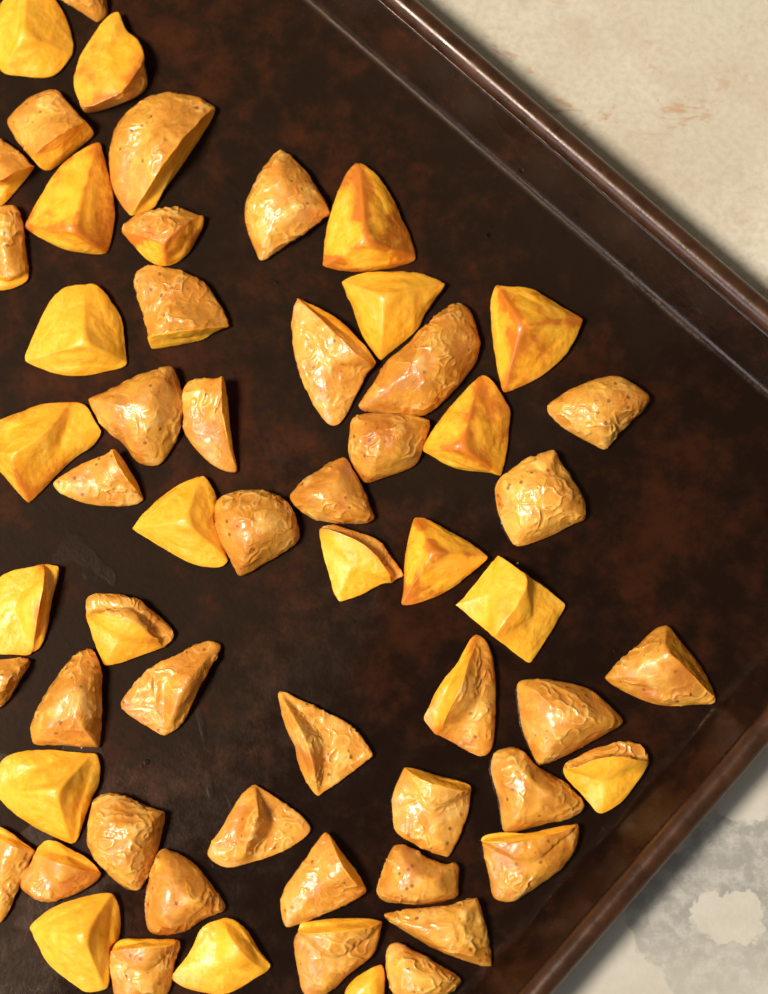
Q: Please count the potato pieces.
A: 59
